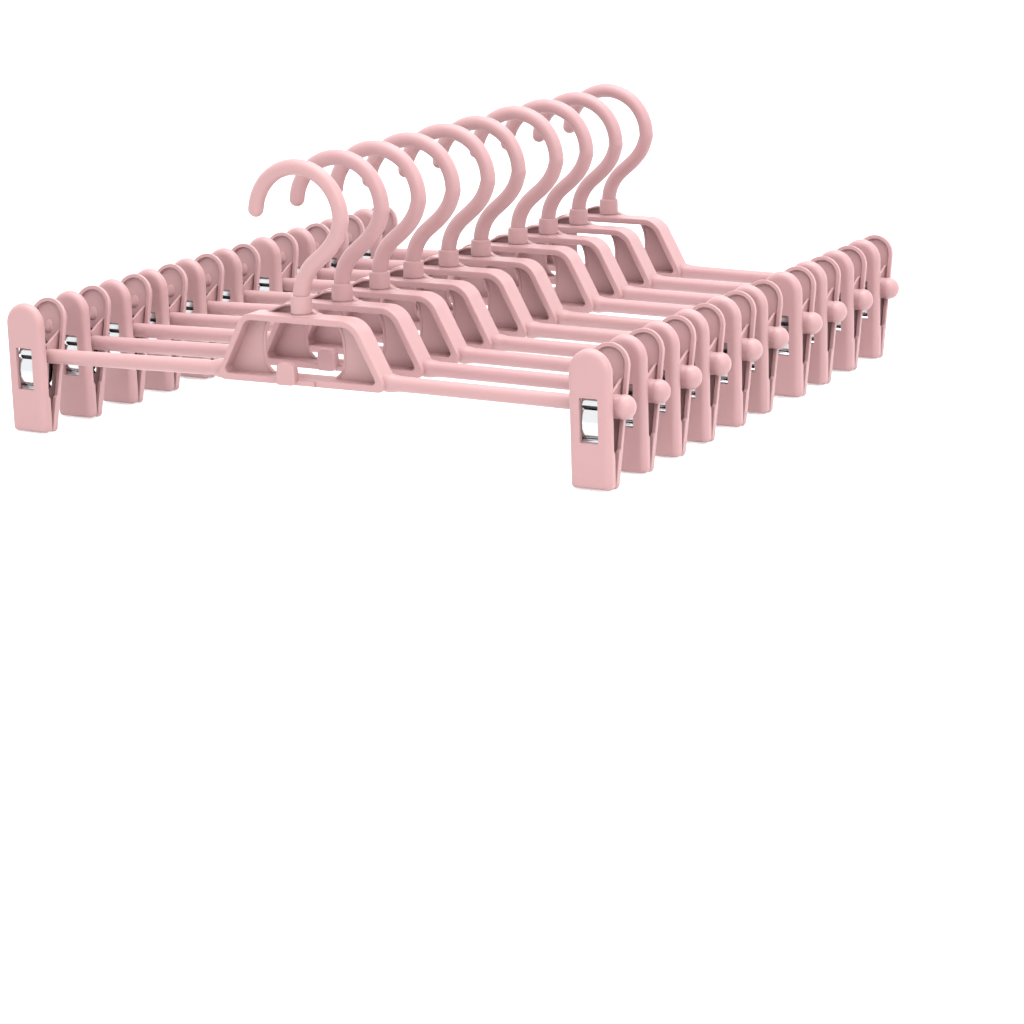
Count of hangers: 10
